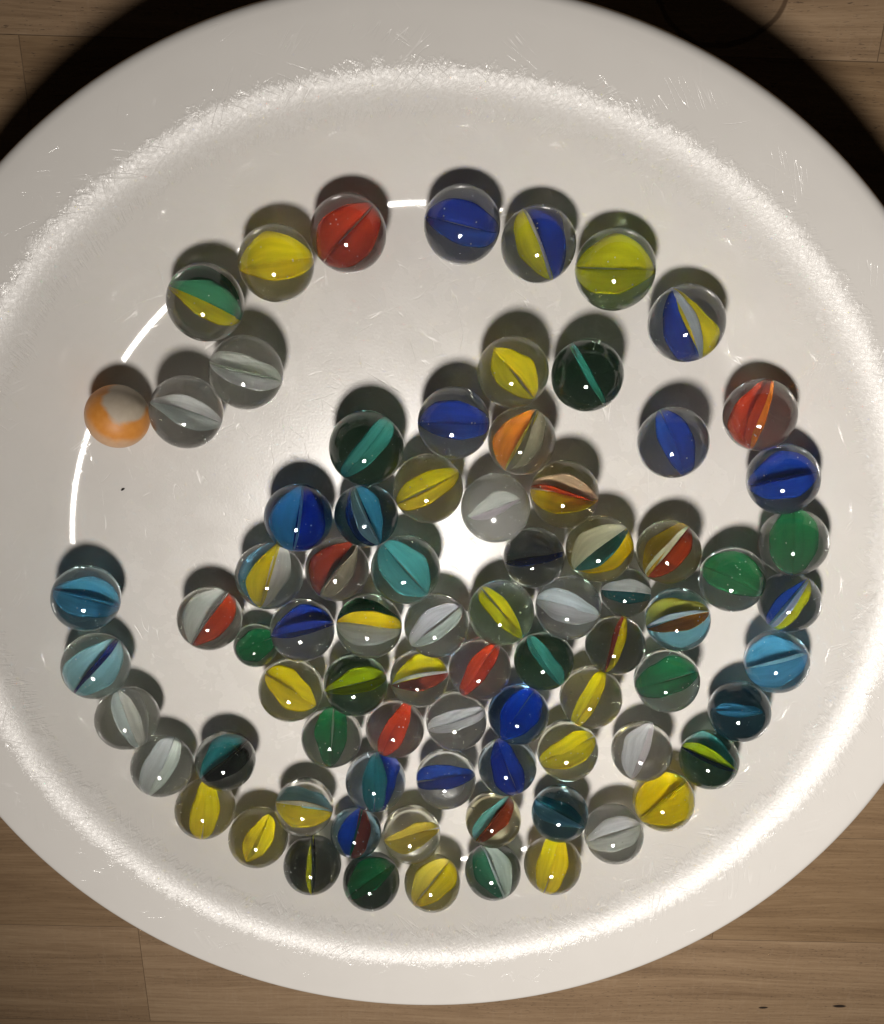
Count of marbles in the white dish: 80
